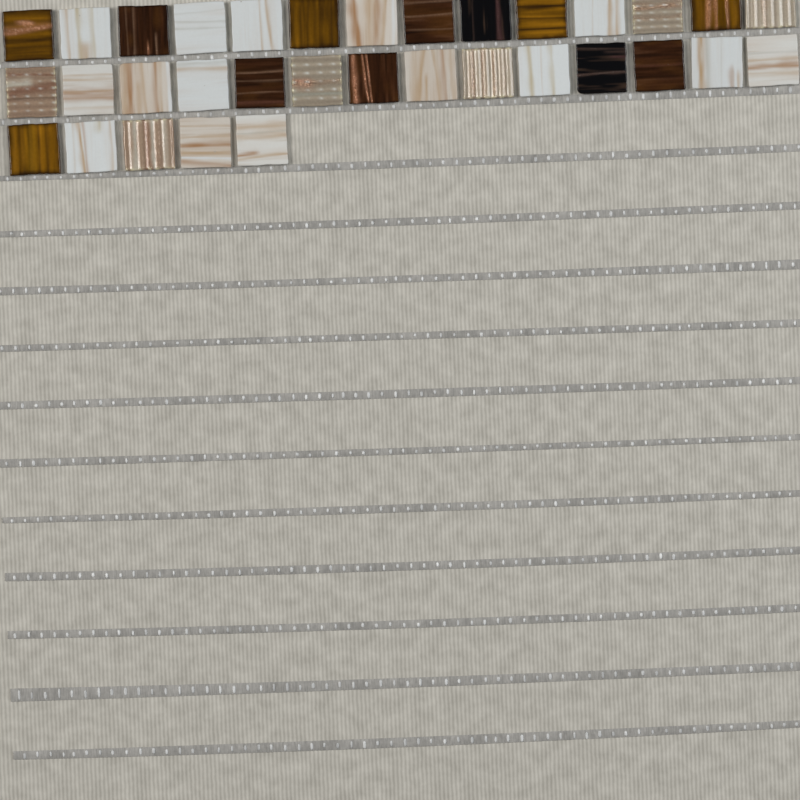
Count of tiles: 33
